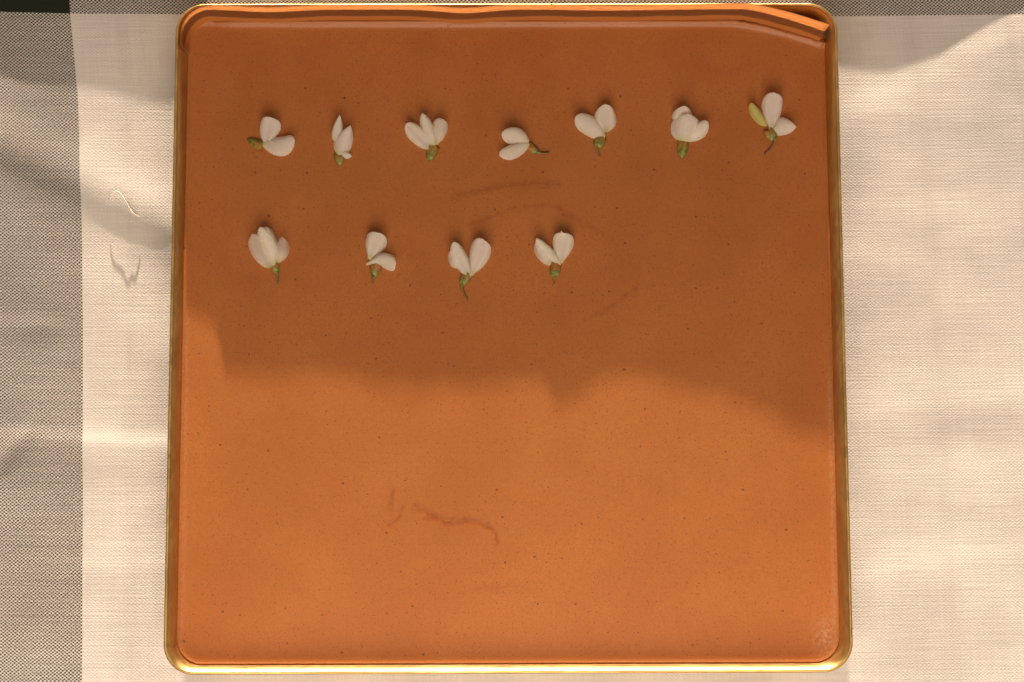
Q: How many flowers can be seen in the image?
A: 11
